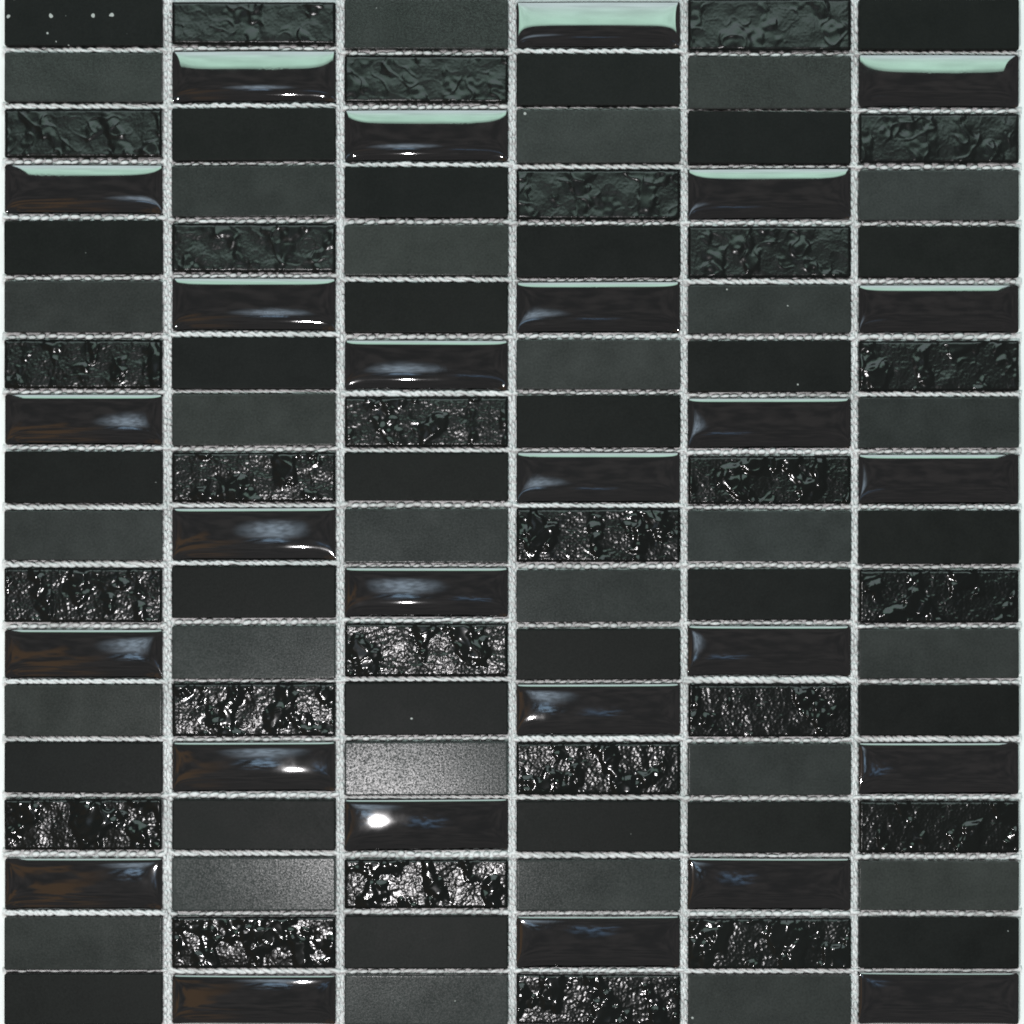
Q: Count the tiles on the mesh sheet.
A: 108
